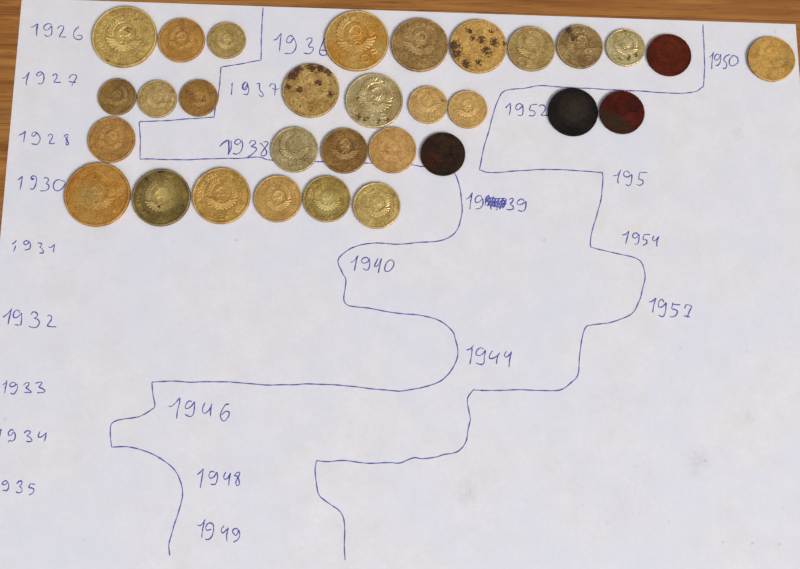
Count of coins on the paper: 31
